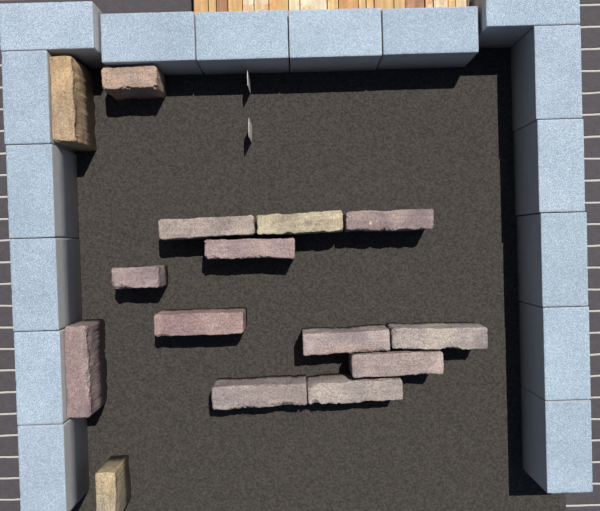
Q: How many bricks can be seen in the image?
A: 15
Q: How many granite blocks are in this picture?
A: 16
